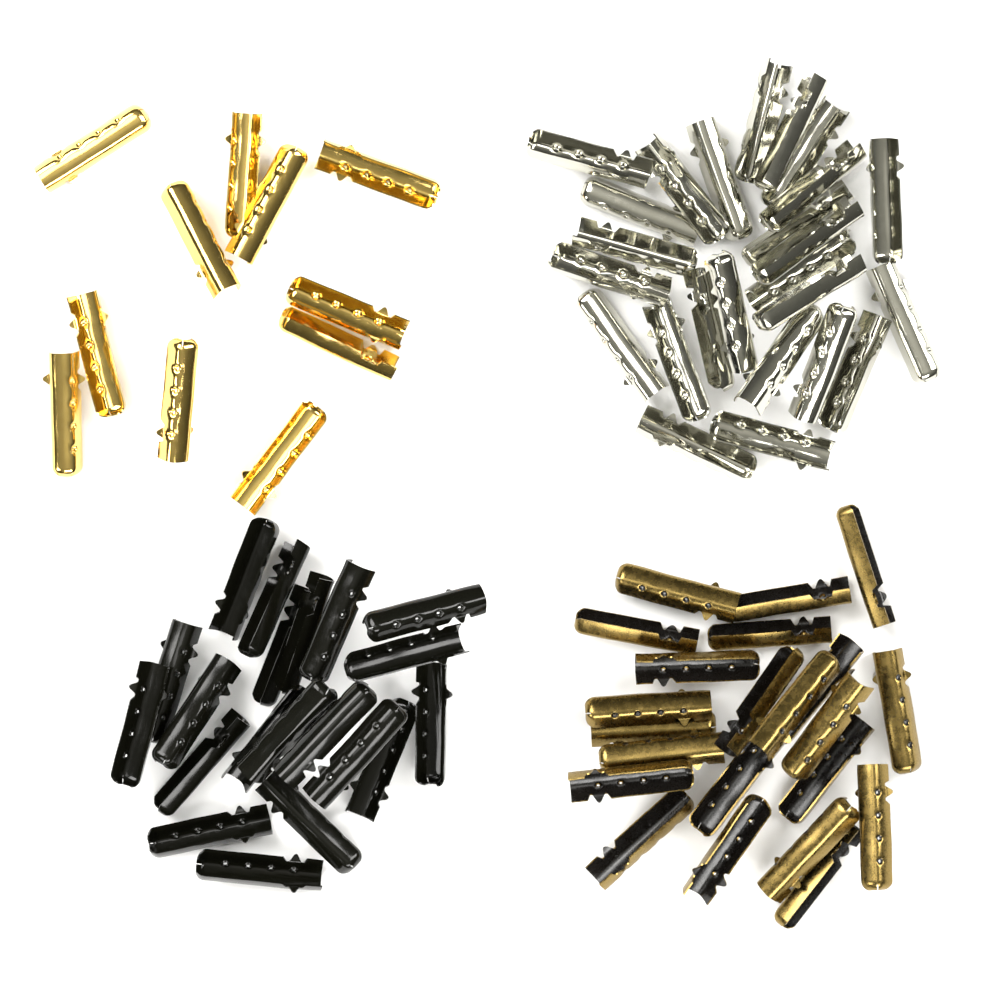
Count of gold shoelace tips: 11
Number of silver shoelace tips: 25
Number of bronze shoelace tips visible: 22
